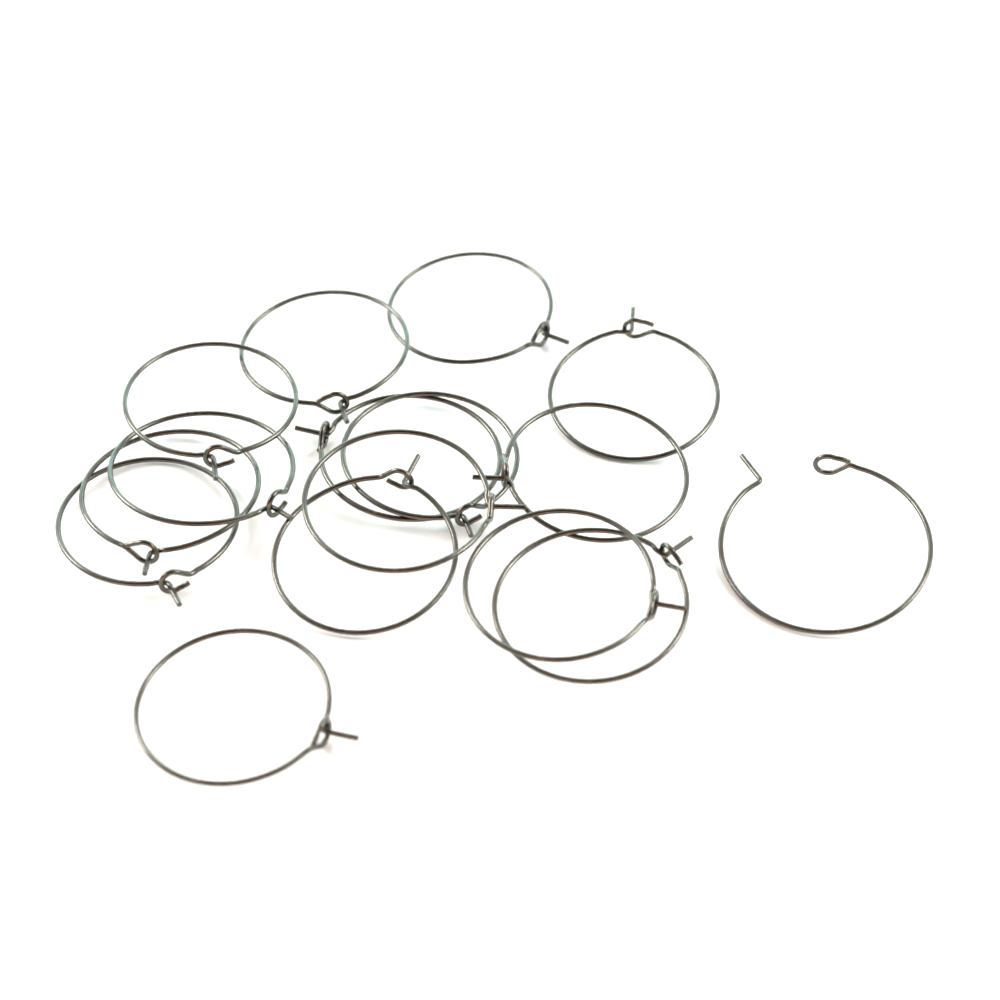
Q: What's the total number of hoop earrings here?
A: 16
